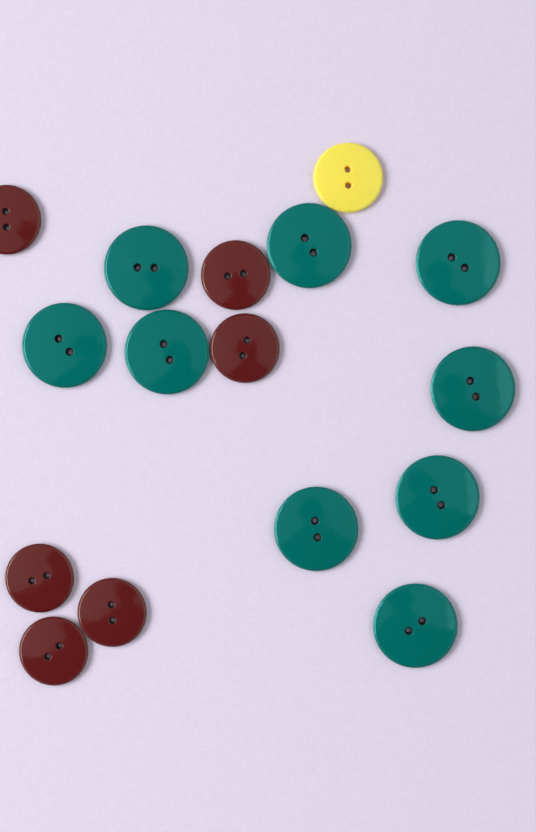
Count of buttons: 16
